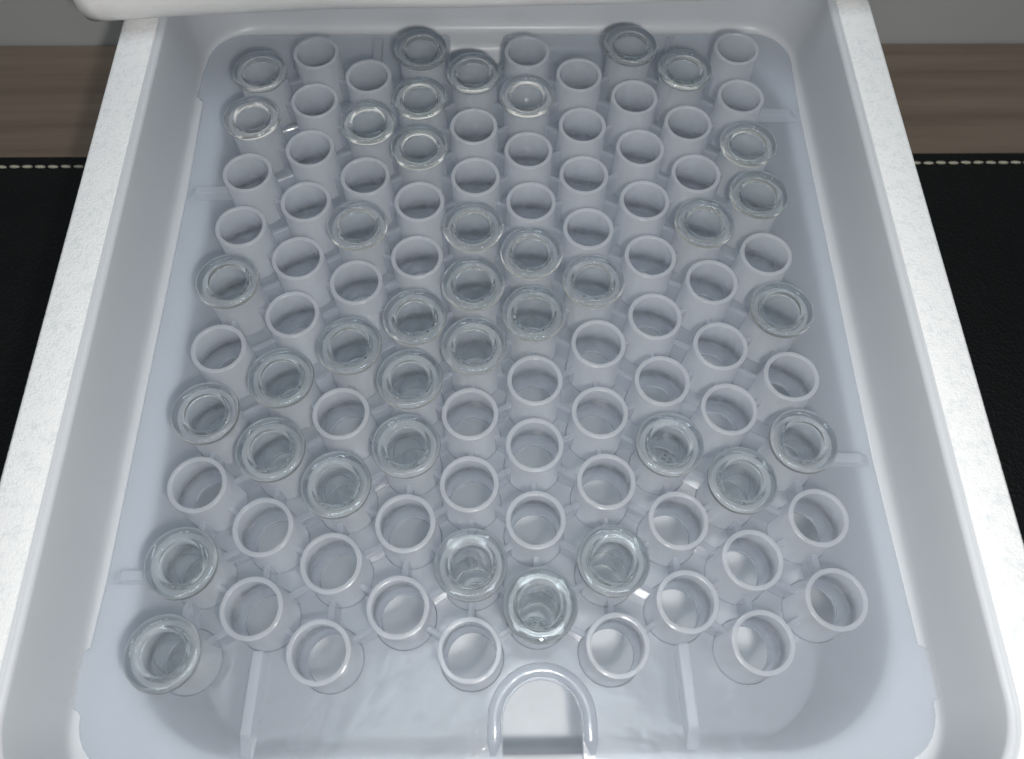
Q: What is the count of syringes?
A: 38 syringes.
